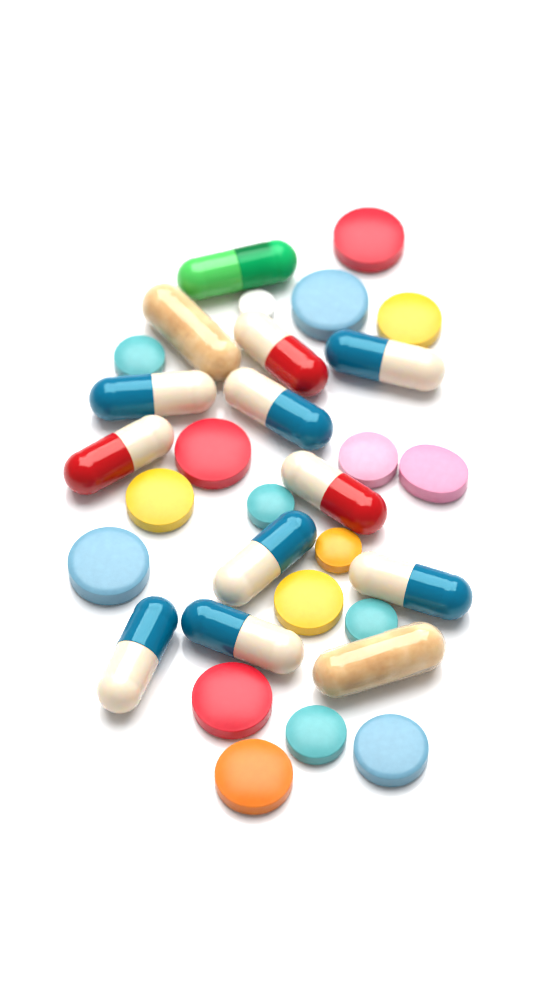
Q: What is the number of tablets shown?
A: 18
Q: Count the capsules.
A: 13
